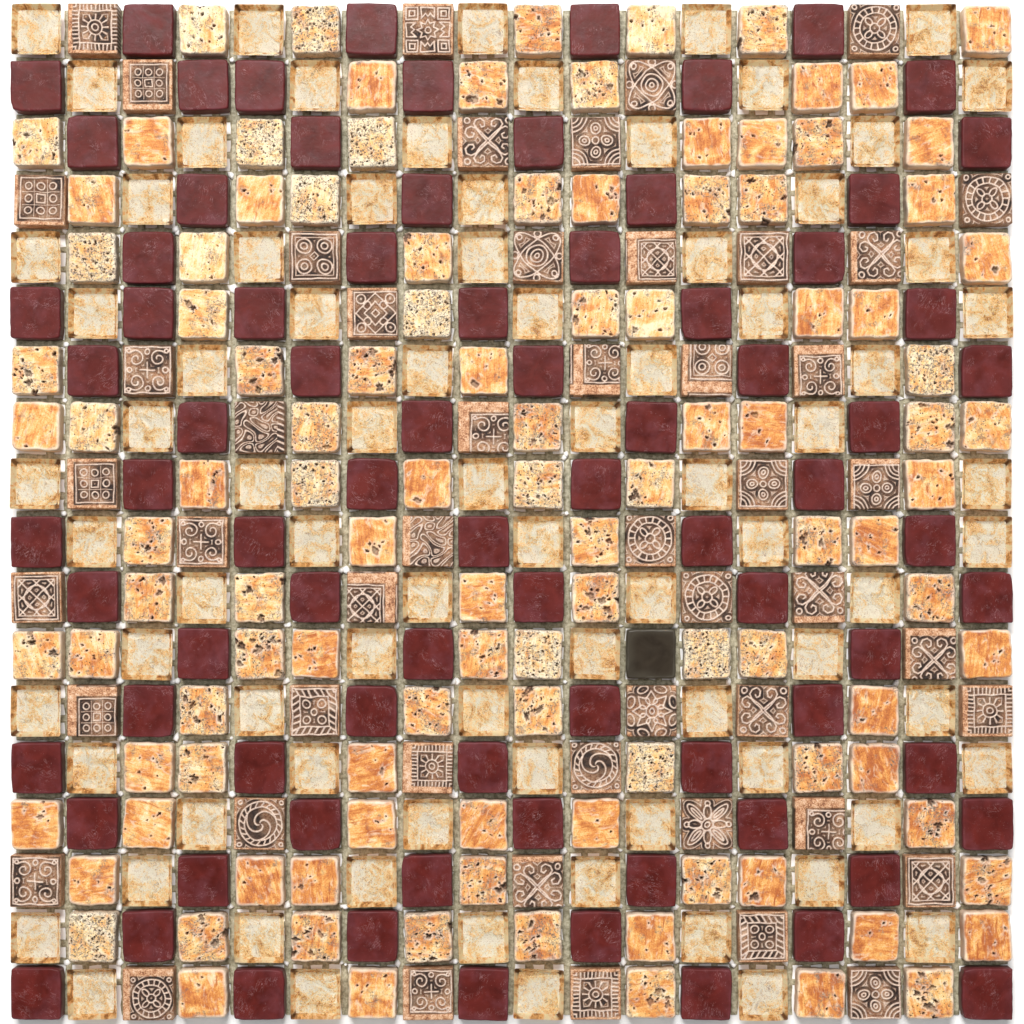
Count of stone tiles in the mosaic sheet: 111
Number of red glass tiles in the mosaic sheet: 81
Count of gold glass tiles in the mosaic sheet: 81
